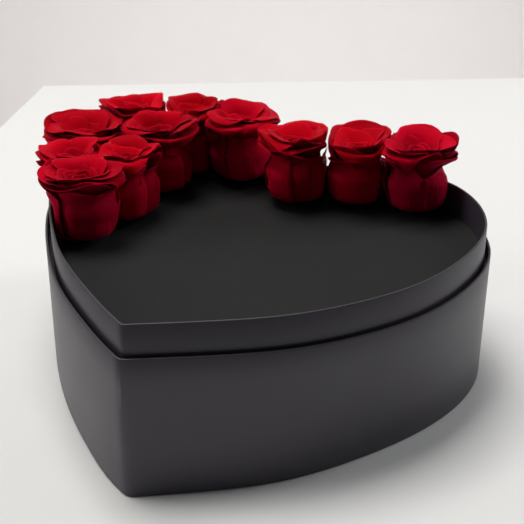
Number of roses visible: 11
